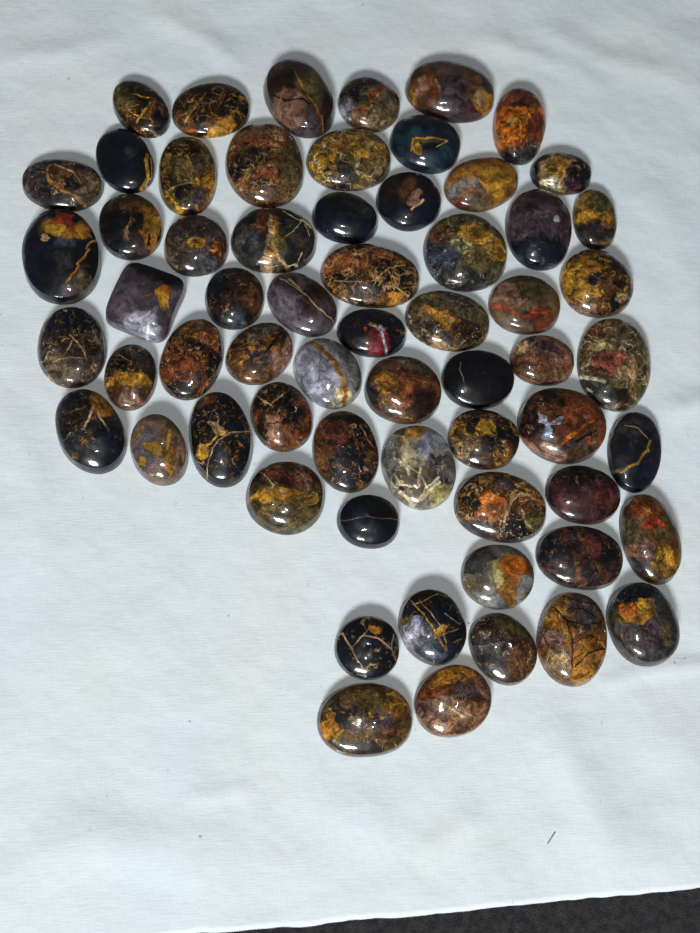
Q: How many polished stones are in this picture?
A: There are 63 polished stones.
